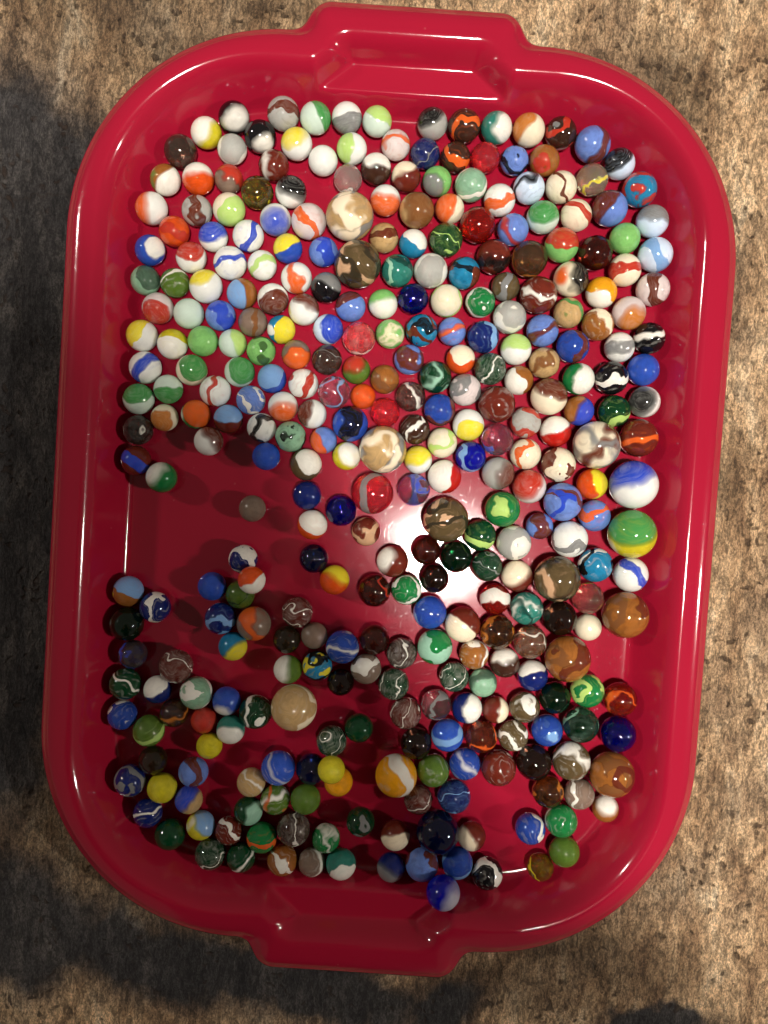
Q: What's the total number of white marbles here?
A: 81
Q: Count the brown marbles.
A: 93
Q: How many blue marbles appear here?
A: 65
